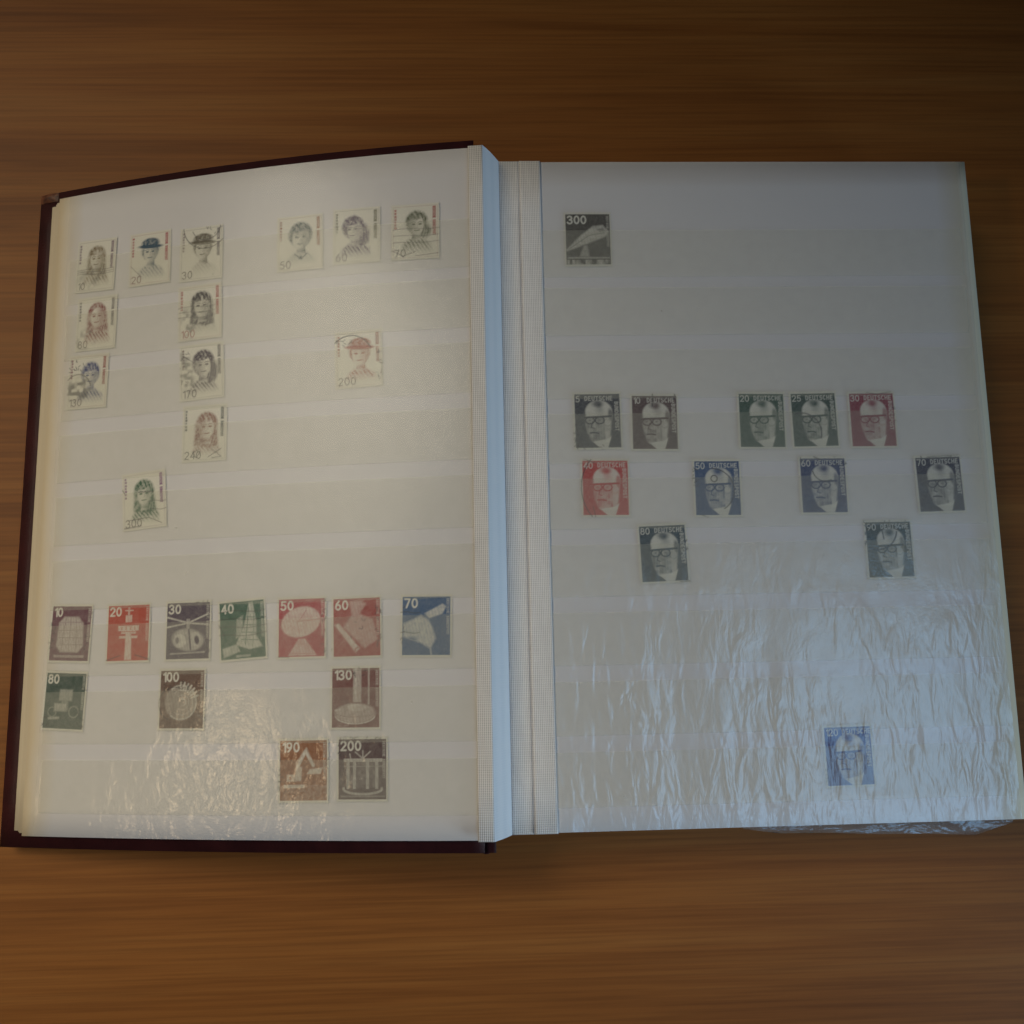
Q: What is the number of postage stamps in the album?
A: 38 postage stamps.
